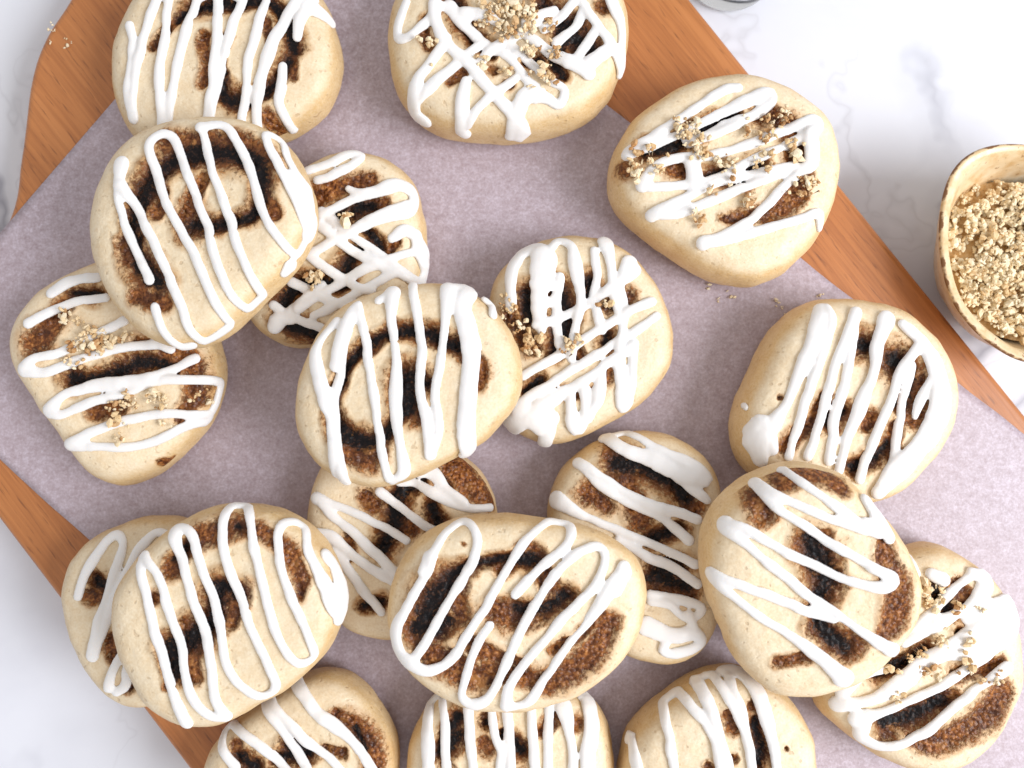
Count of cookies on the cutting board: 19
